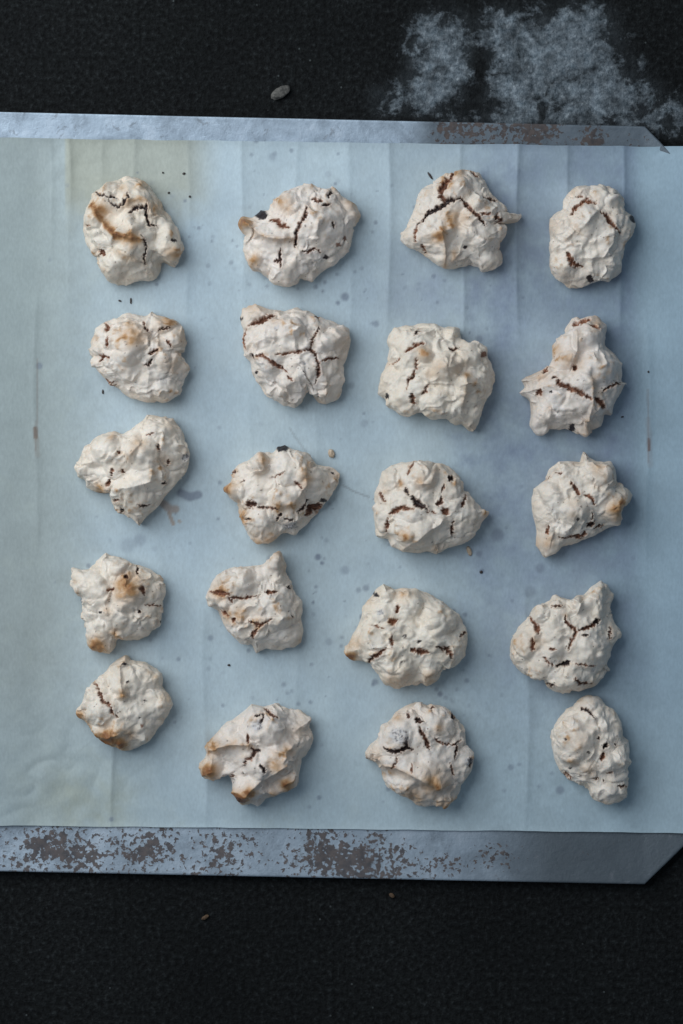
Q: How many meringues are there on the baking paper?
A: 20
